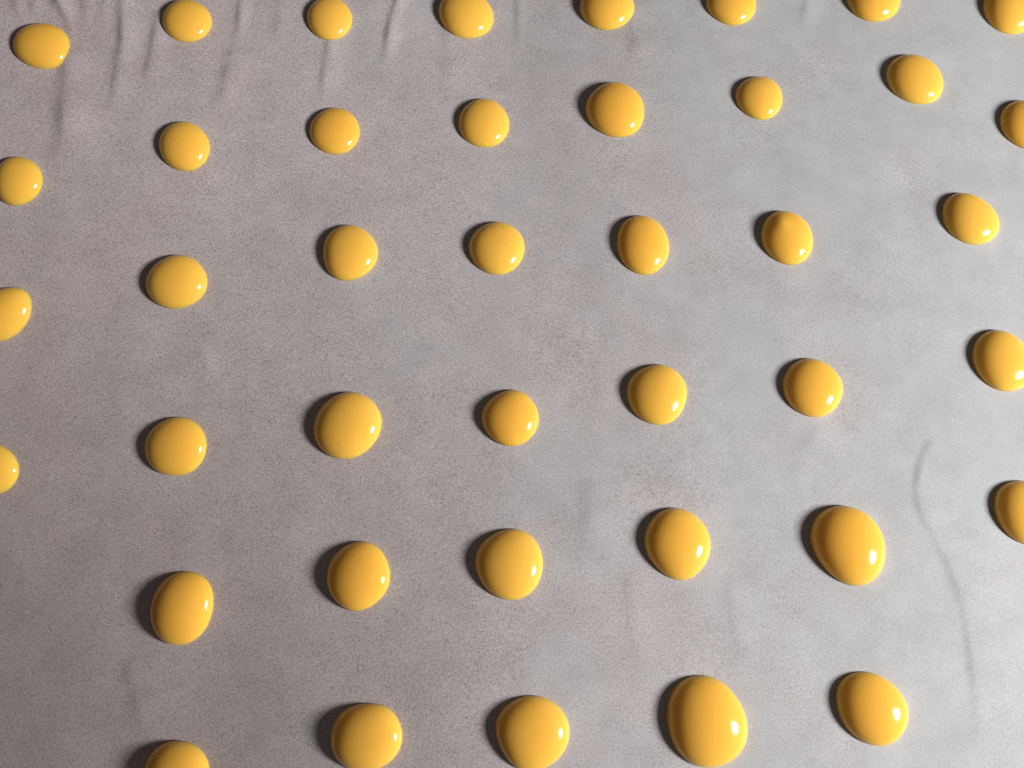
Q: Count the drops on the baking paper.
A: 41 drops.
